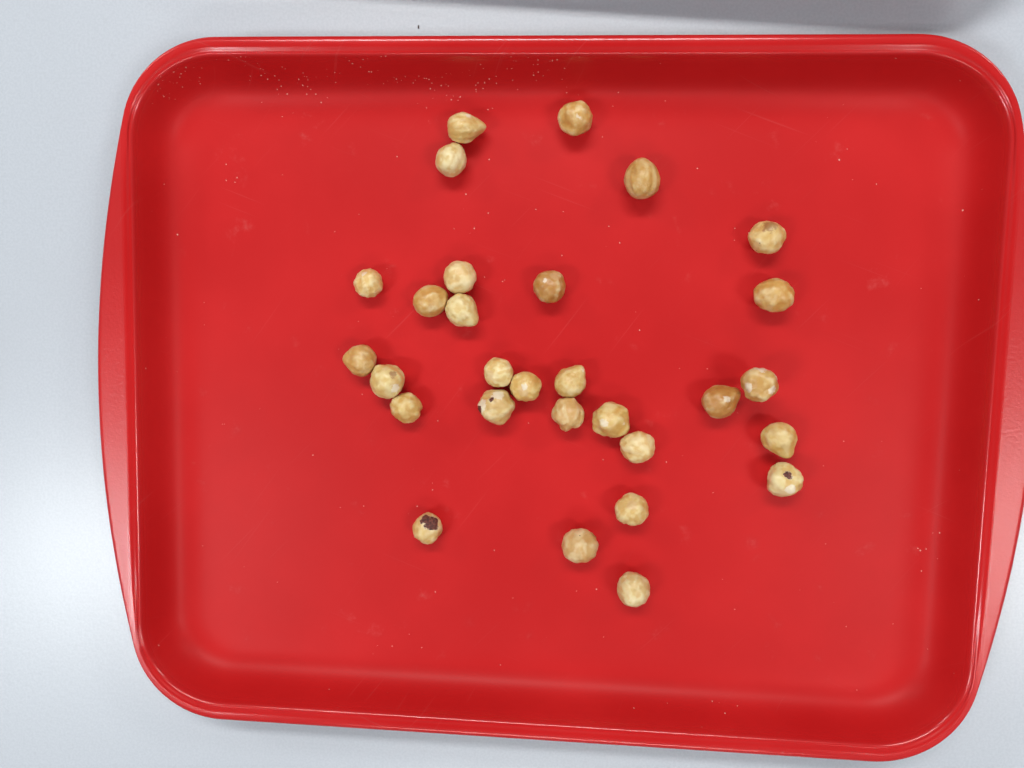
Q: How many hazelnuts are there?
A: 29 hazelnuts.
